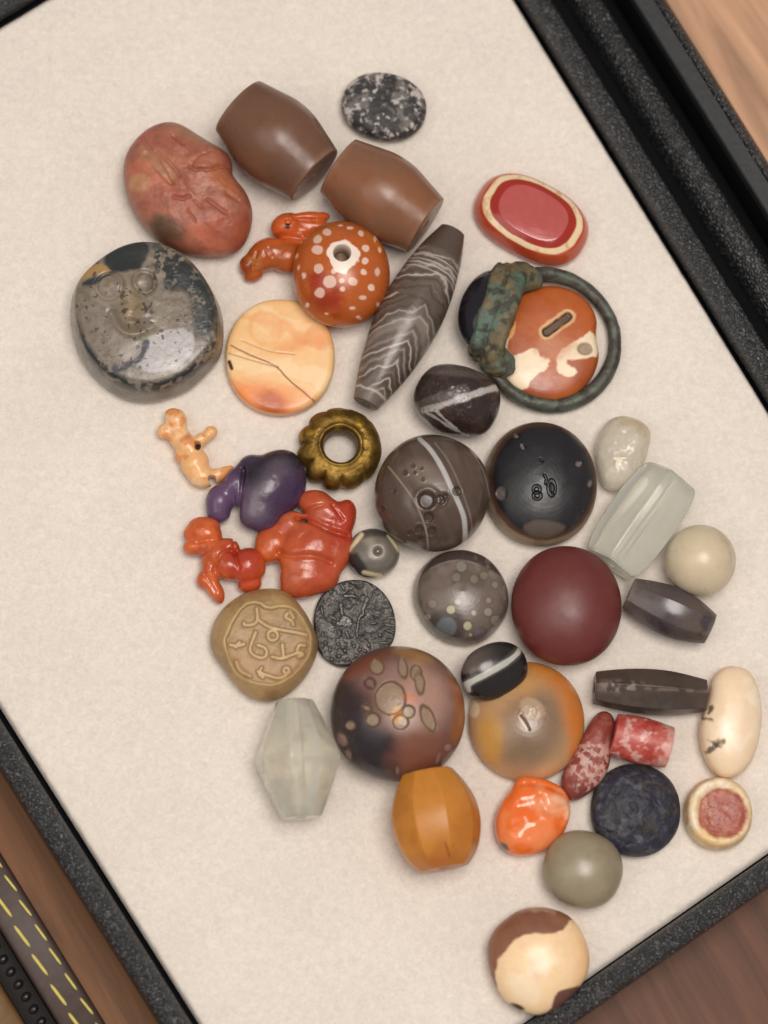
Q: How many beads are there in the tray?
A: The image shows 36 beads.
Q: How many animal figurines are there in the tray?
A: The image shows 5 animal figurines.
